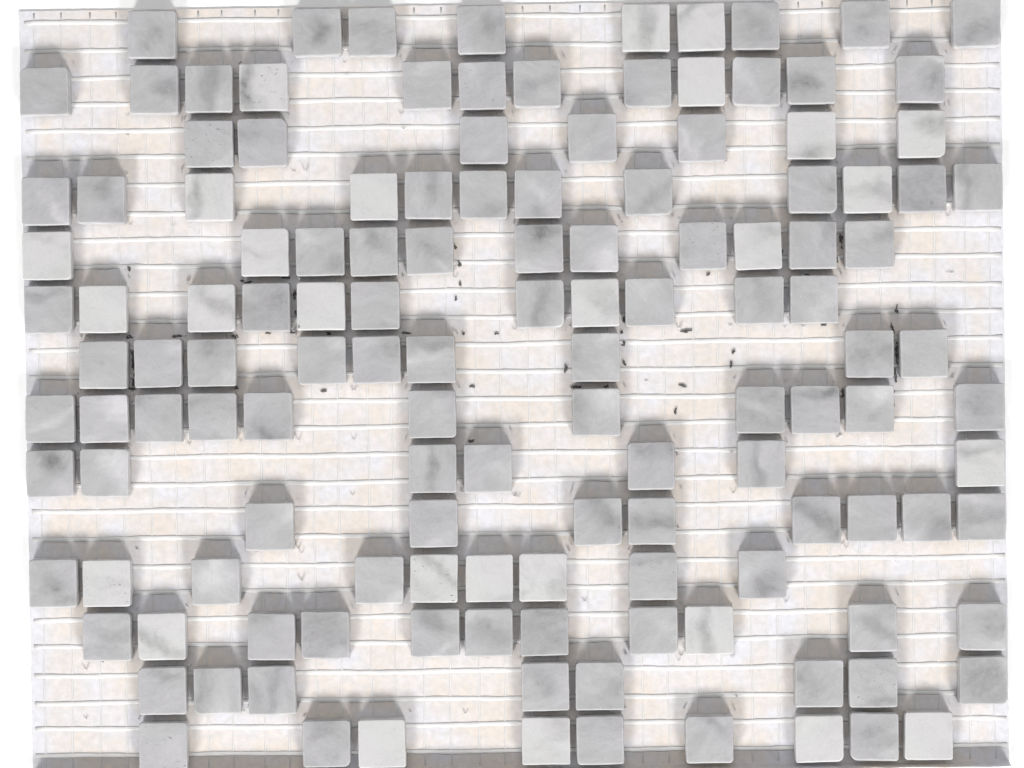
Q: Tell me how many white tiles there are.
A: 27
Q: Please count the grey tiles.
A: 107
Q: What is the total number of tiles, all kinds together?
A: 134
